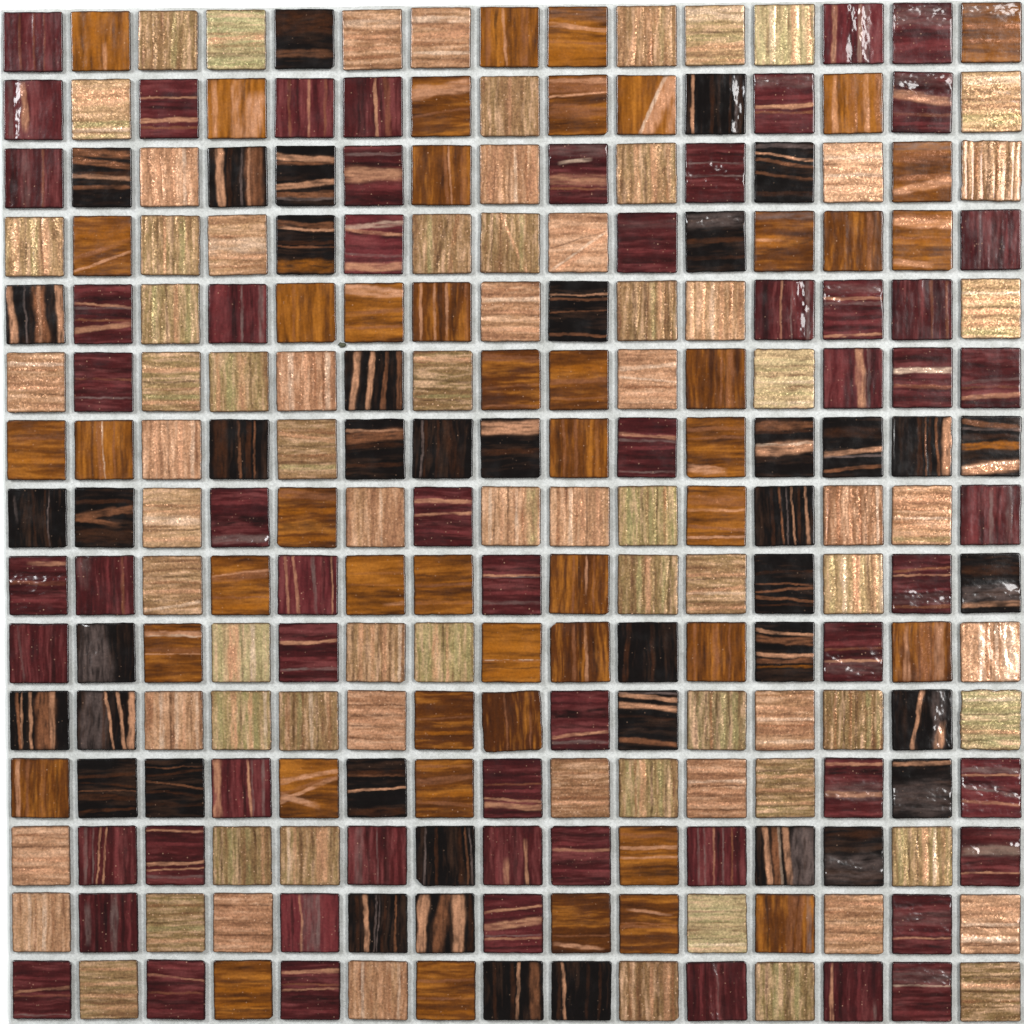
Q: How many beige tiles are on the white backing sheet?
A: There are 77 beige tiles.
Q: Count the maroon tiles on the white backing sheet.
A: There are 59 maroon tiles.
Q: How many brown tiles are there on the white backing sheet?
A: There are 47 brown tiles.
